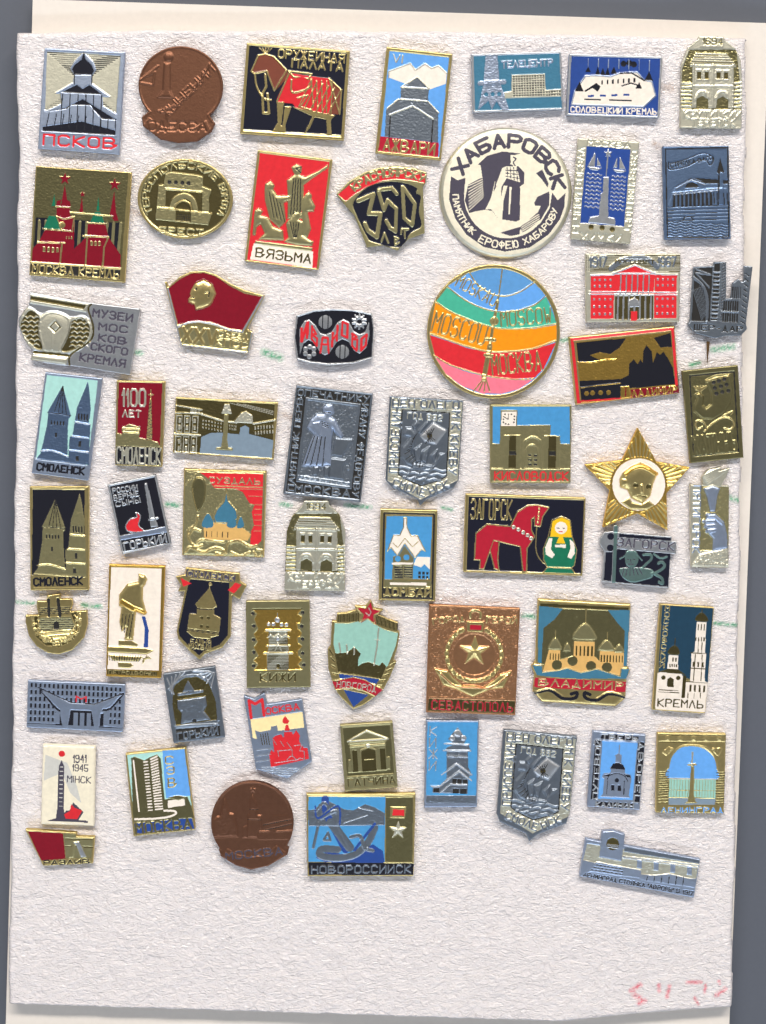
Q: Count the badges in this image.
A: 59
